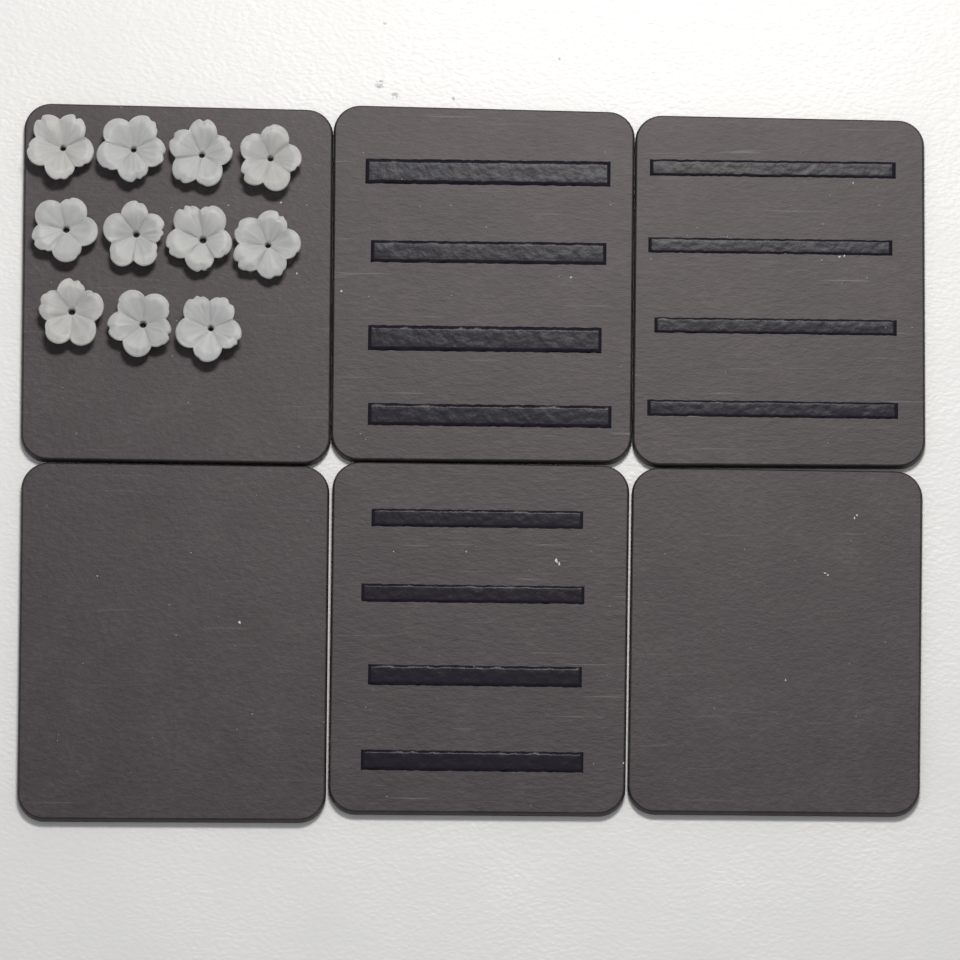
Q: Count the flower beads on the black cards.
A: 11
